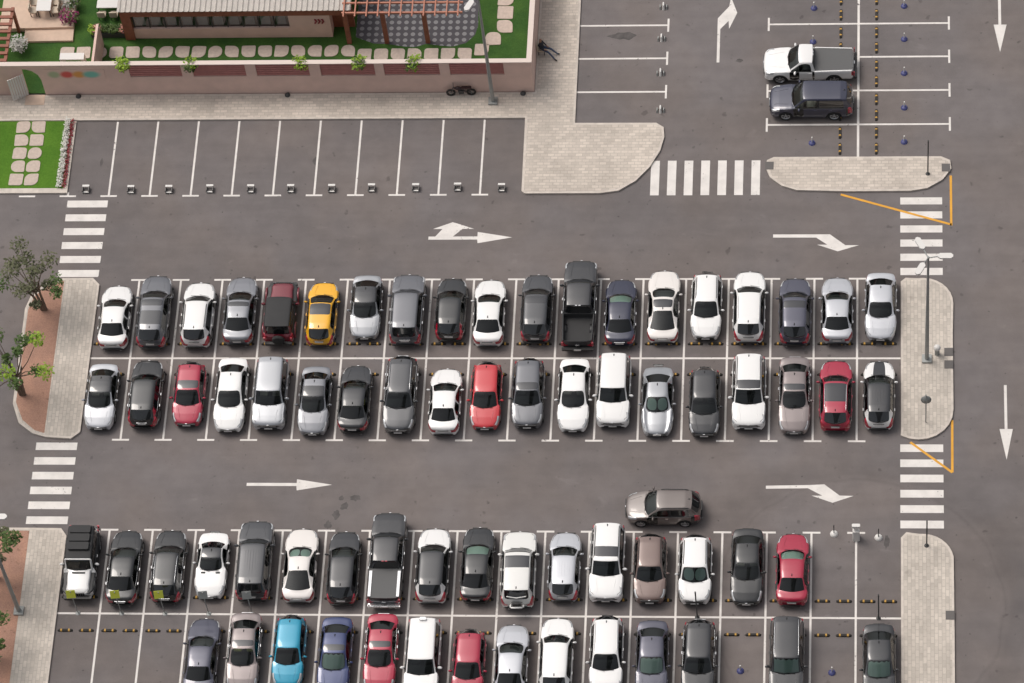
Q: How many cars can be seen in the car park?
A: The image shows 72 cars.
